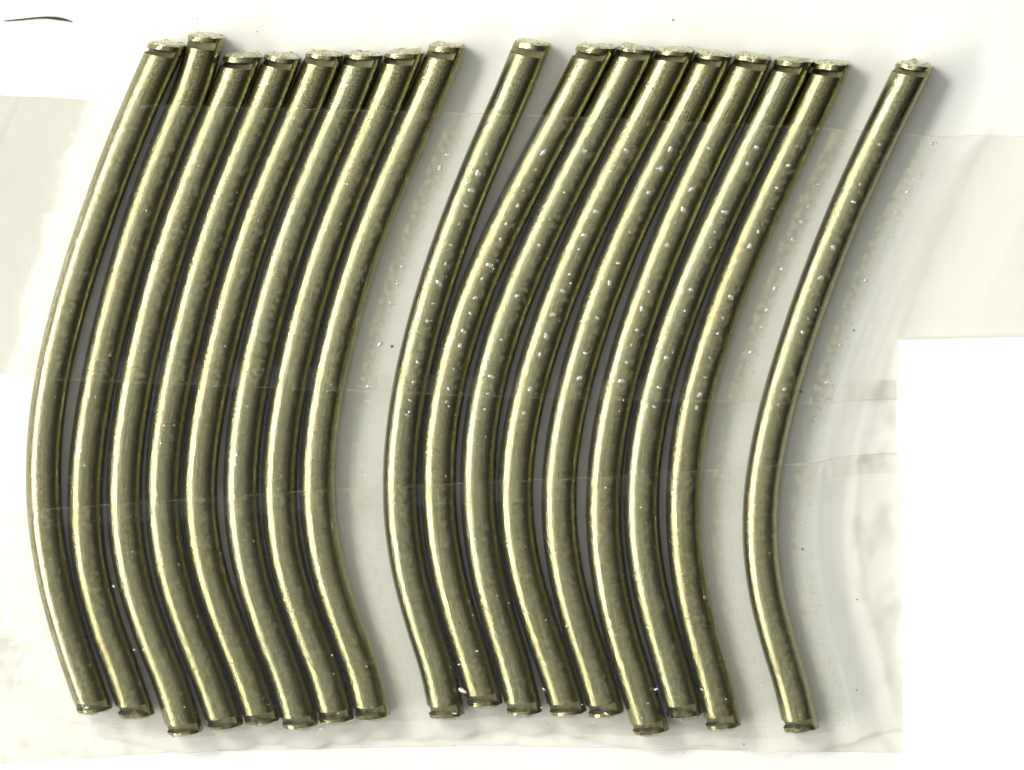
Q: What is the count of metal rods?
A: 17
